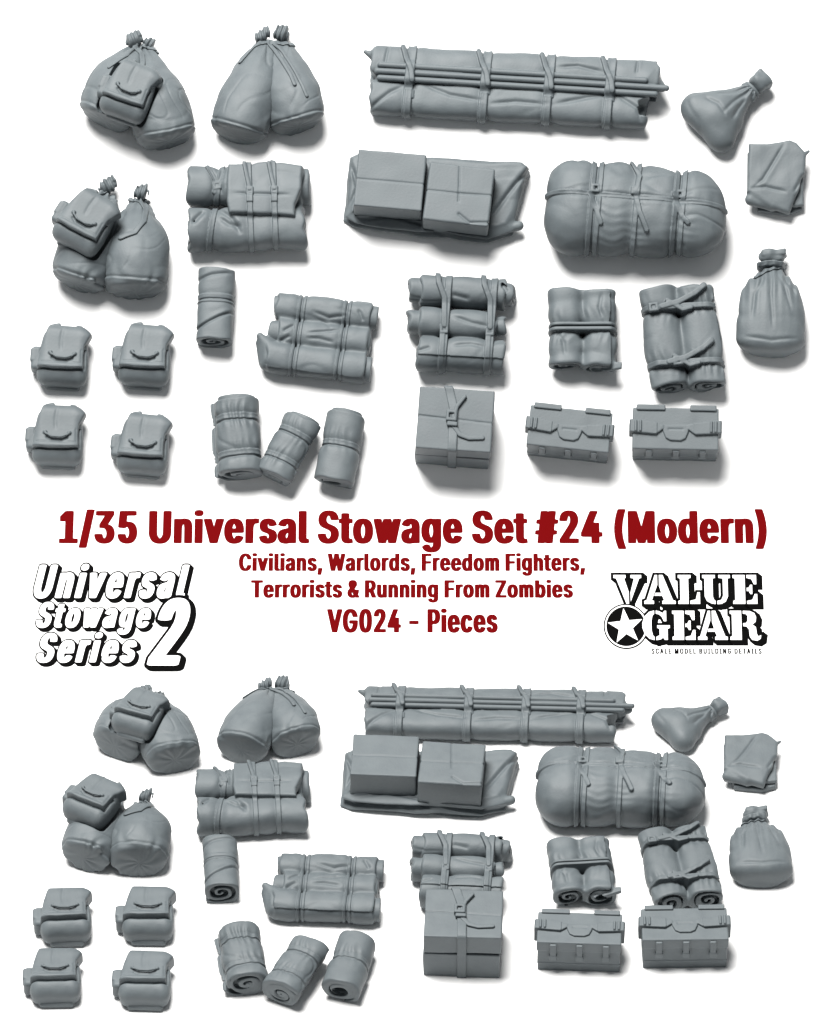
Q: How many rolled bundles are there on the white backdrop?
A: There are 22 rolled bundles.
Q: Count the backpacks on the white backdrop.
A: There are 12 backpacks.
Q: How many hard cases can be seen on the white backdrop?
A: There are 4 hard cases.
